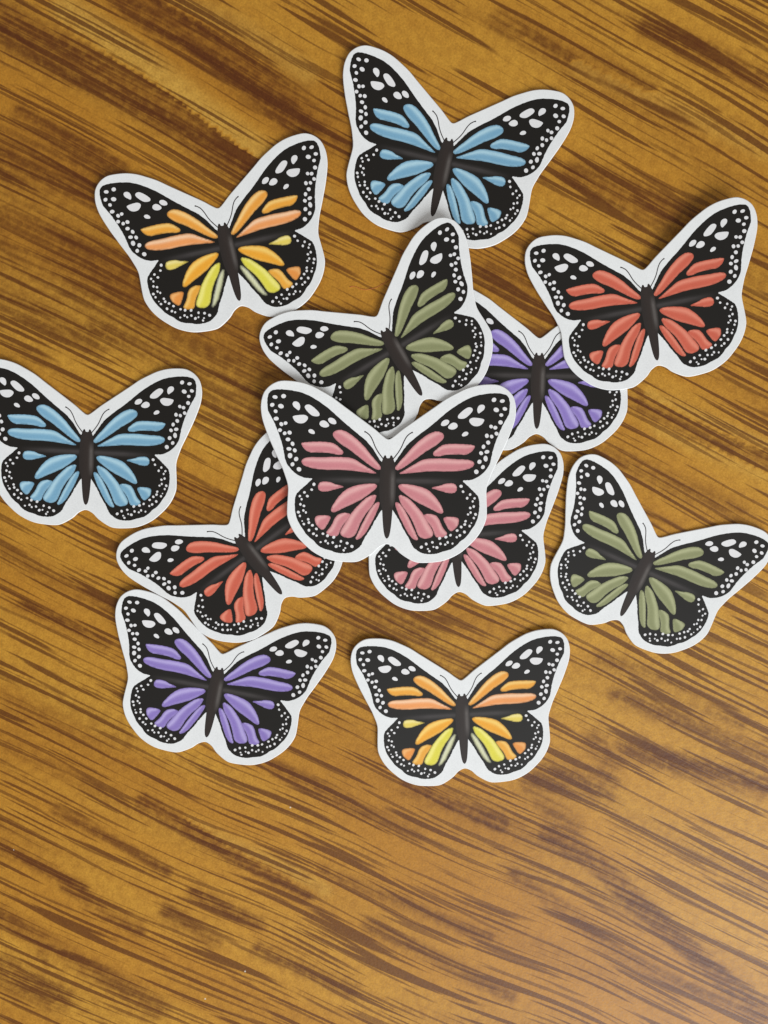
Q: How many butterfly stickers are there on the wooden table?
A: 12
